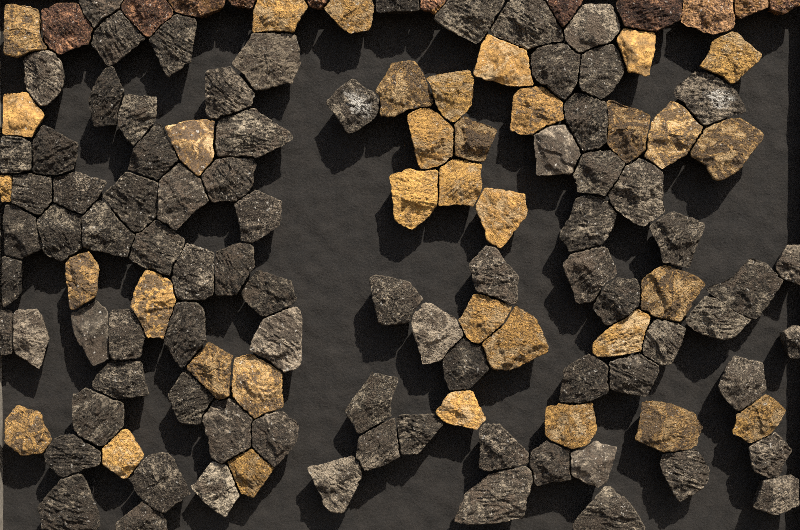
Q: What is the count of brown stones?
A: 11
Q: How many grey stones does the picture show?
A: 82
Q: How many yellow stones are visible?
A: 35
